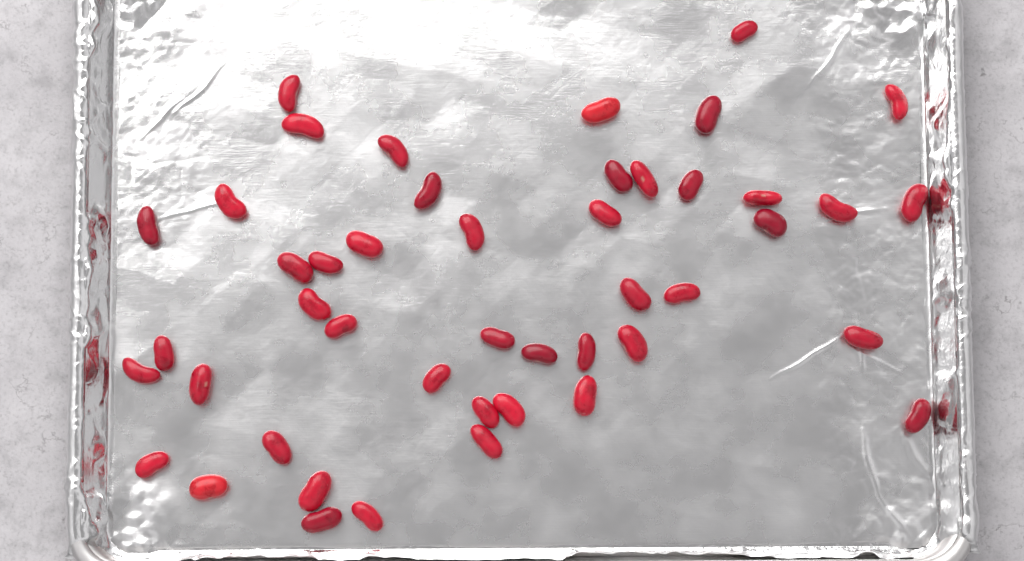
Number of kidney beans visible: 46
